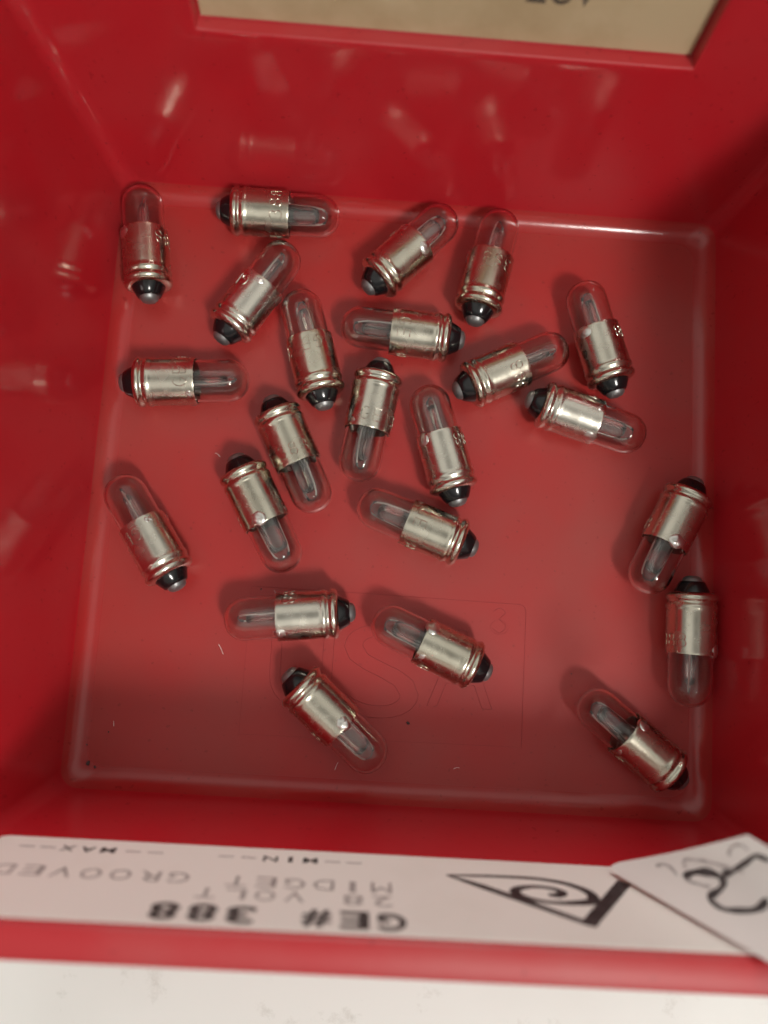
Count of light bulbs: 23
